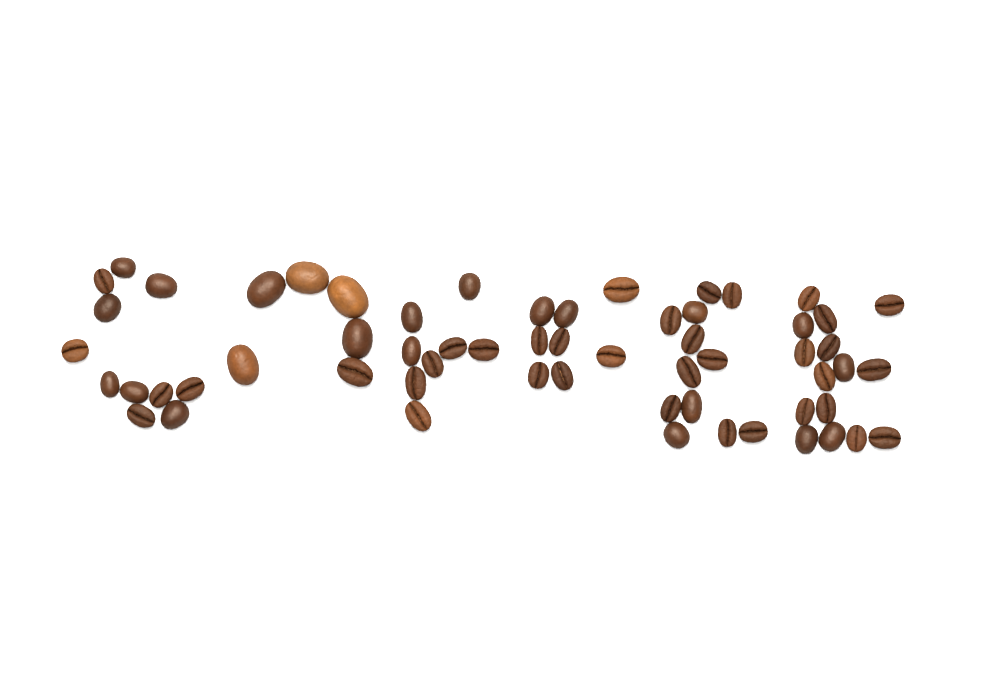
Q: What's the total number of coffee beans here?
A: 60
